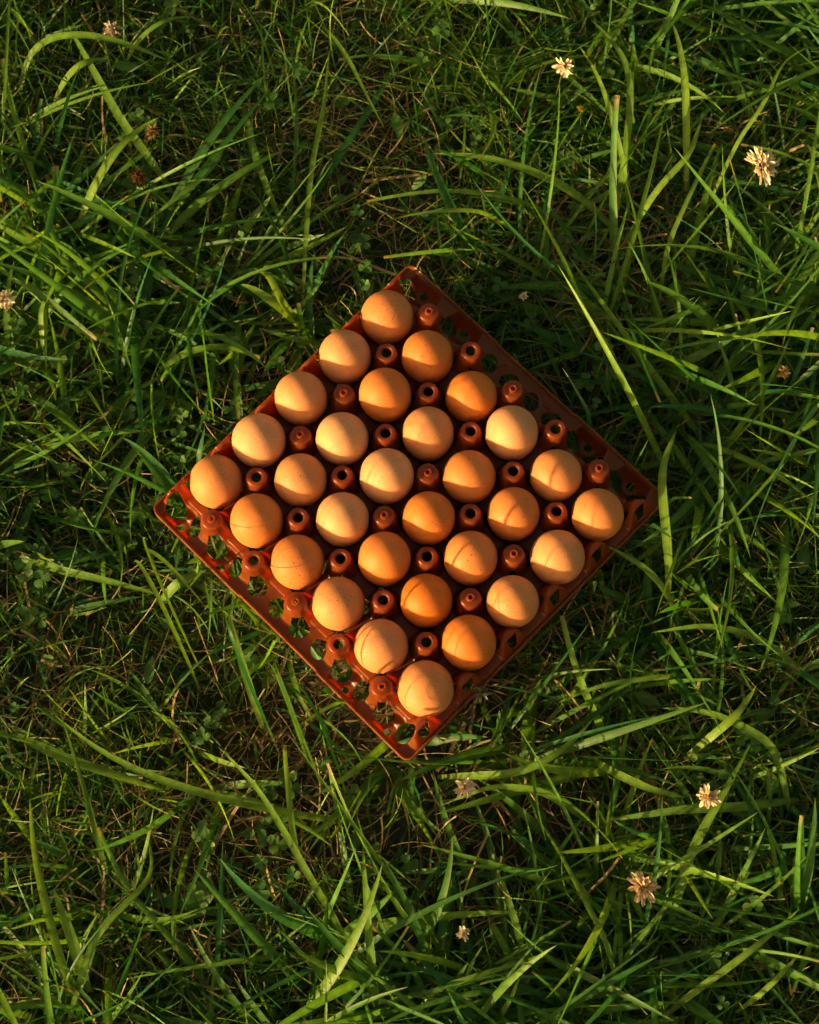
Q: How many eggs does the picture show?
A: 30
